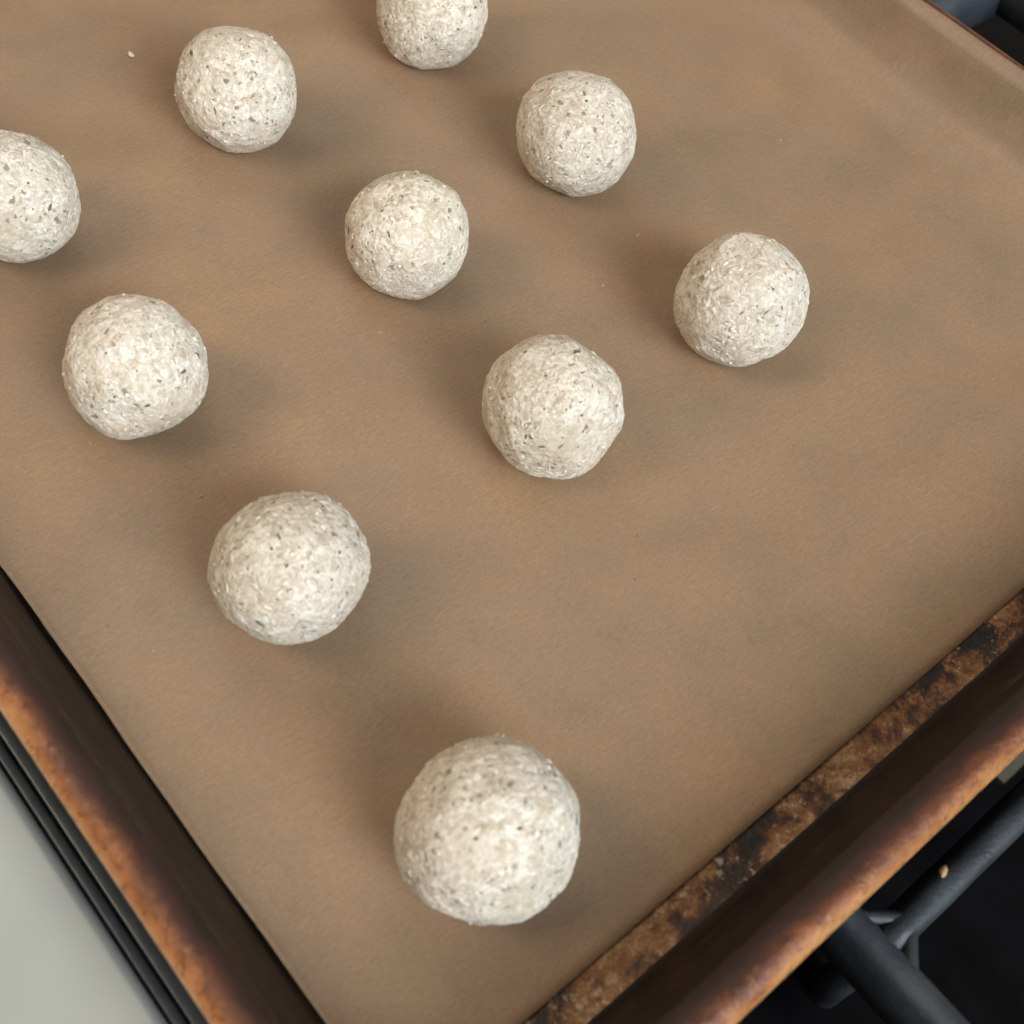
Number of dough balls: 10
